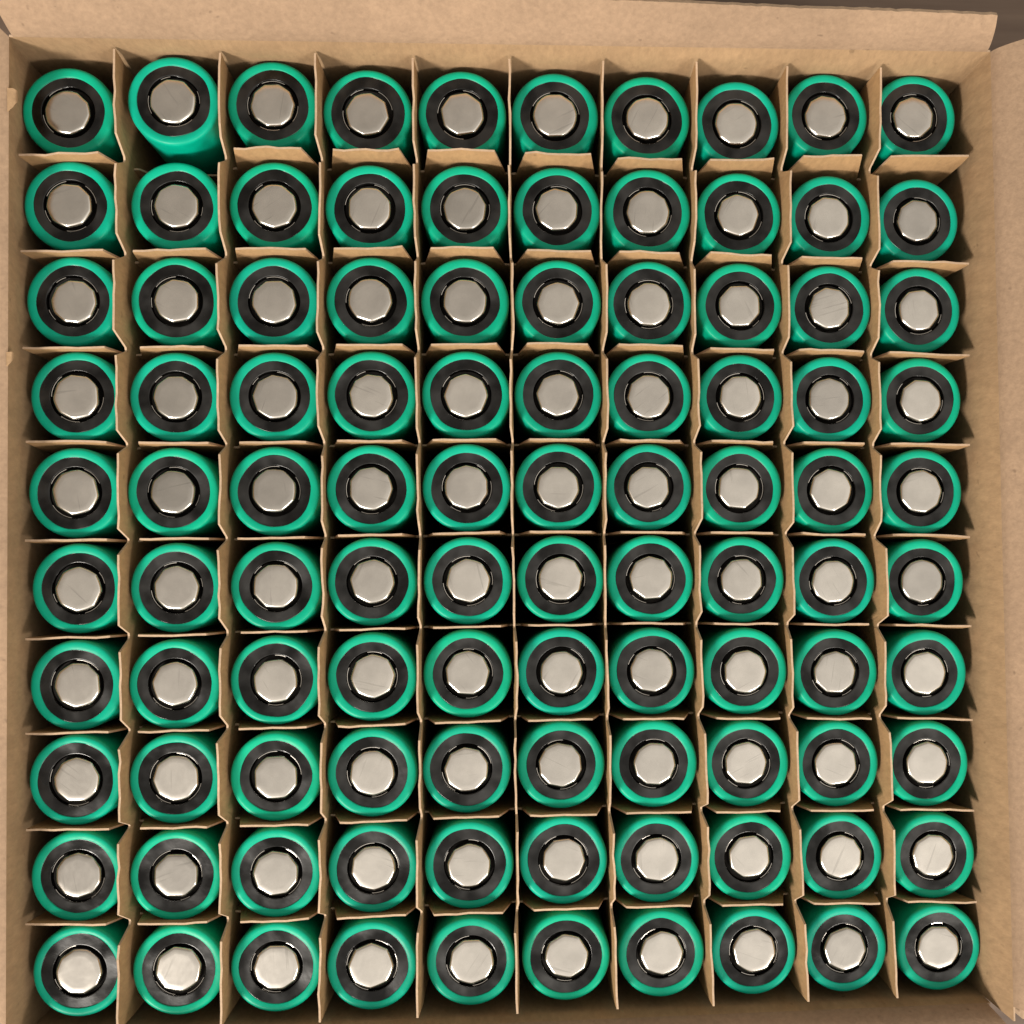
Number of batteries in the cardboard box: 100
